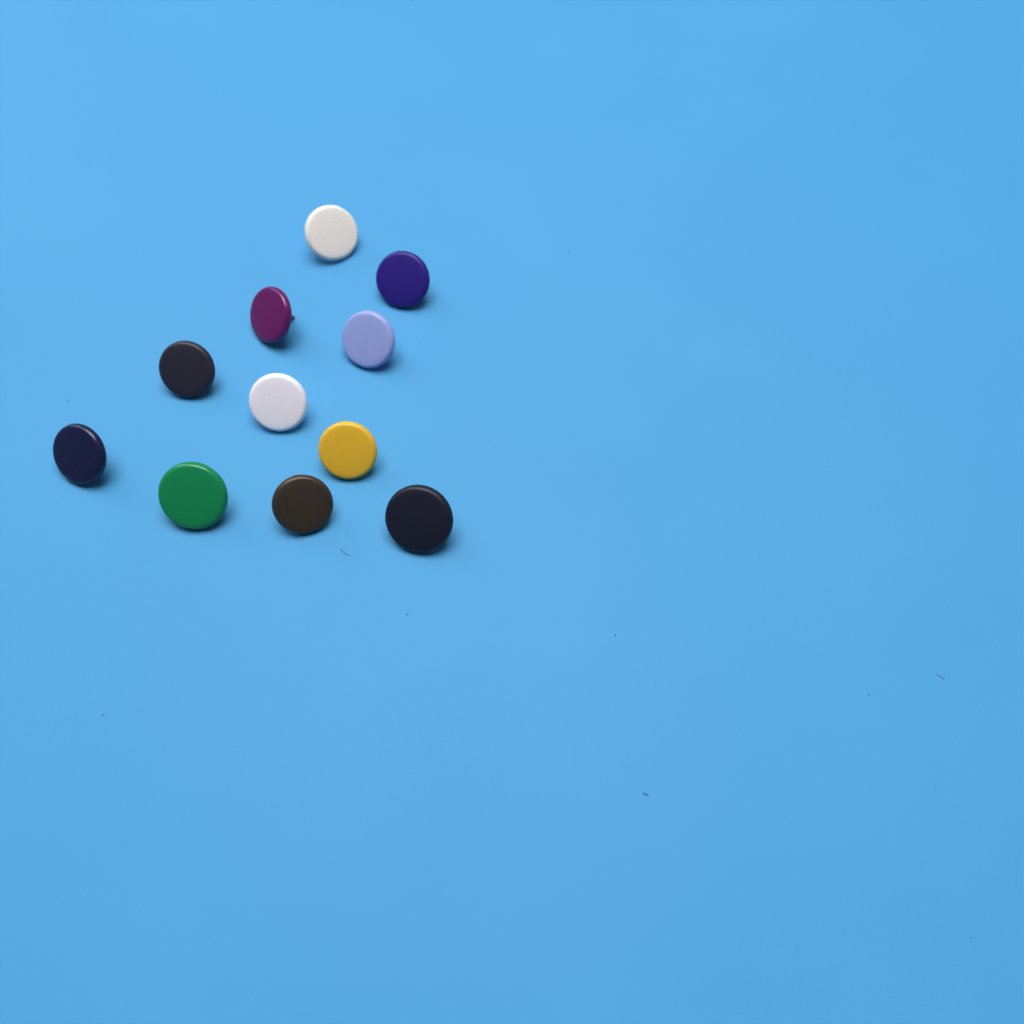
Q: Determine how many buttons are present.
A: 11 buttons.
